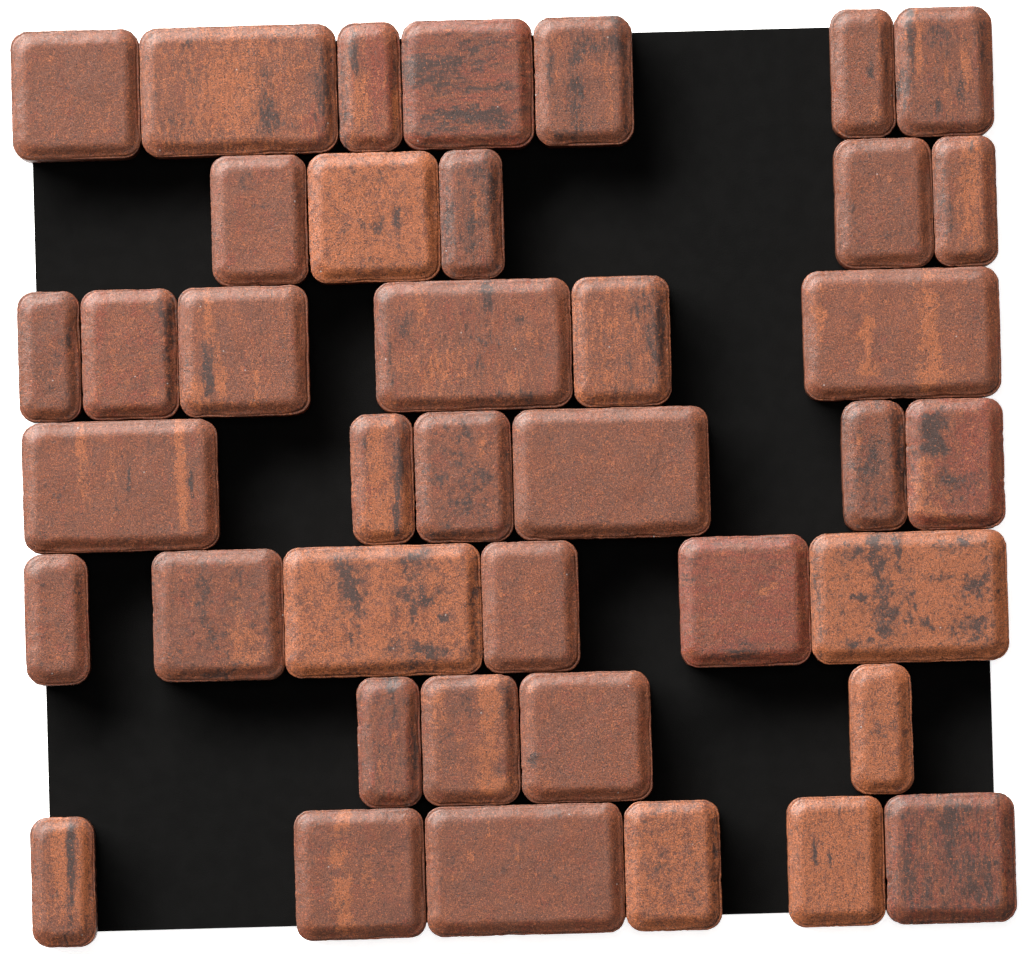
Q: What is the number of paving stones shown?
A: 40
